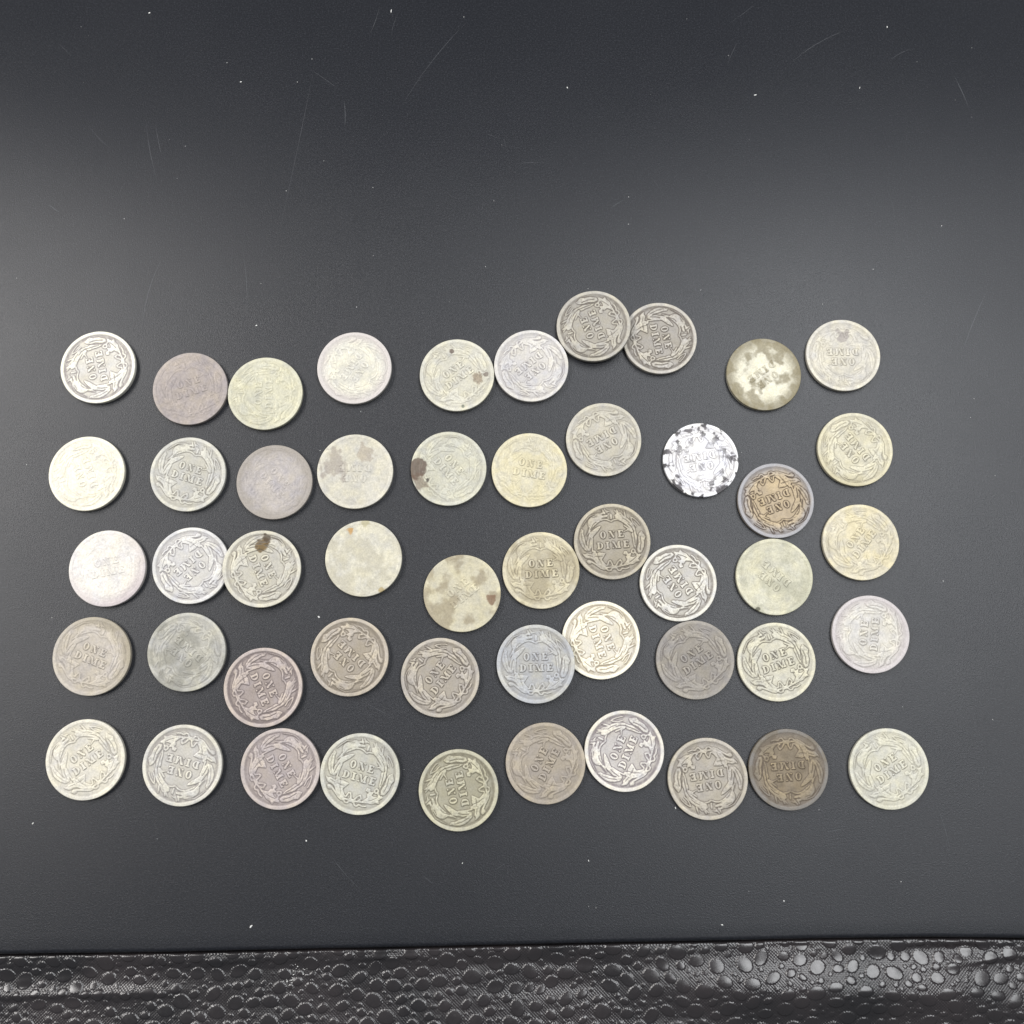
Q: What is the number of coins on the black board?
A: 50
